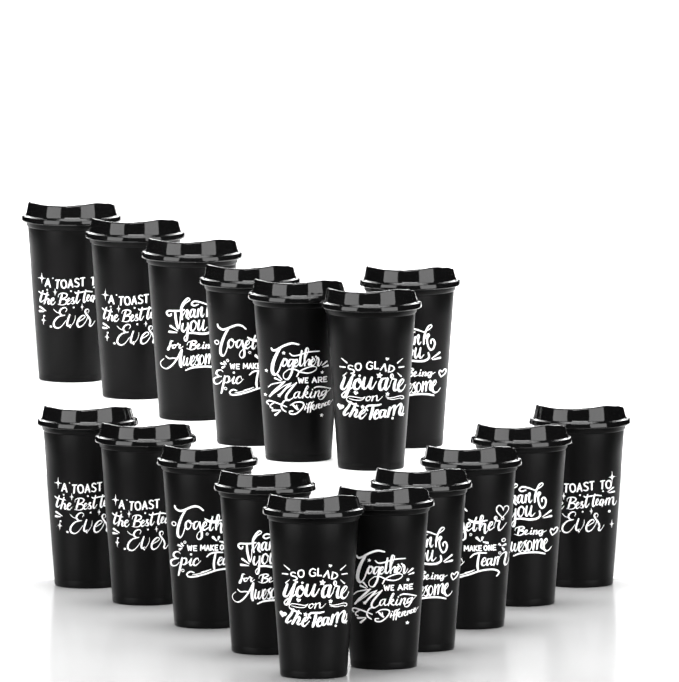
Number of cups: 17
